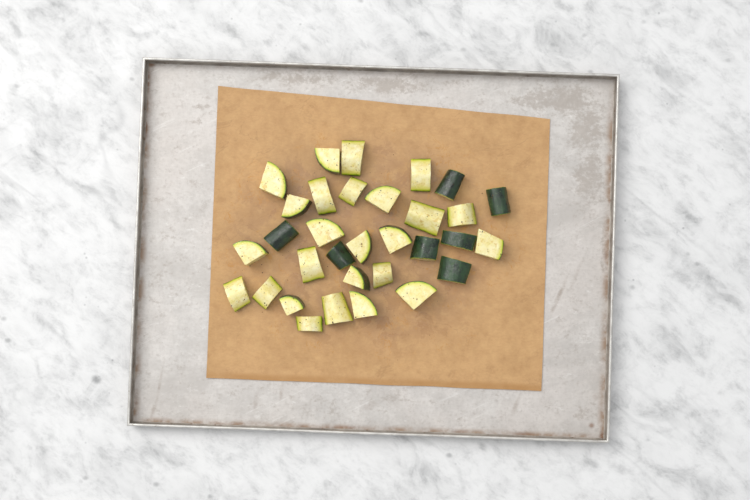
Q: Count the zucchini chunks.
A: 32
